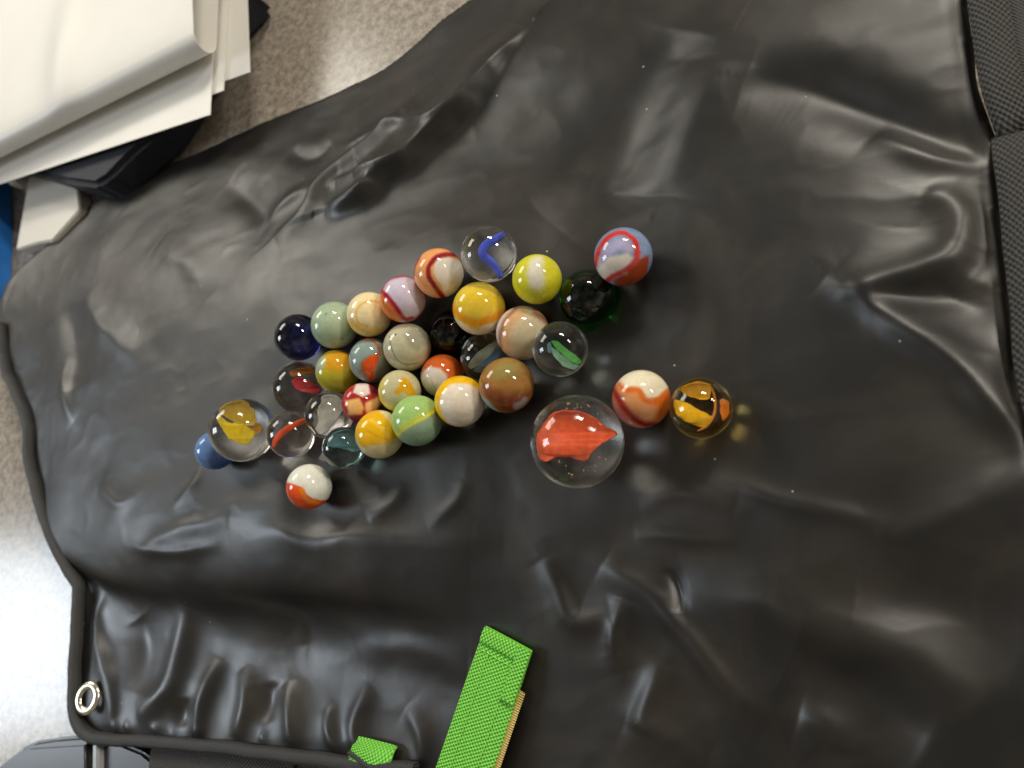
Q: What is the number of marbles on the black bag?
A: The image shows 34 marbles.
